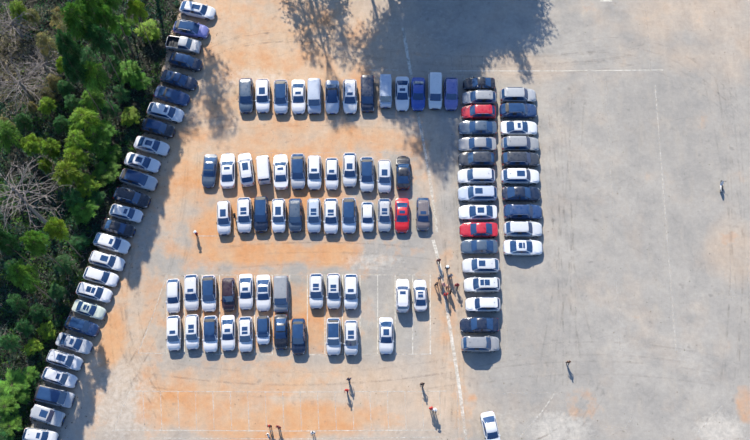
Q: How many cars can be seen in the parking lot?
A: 113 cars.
